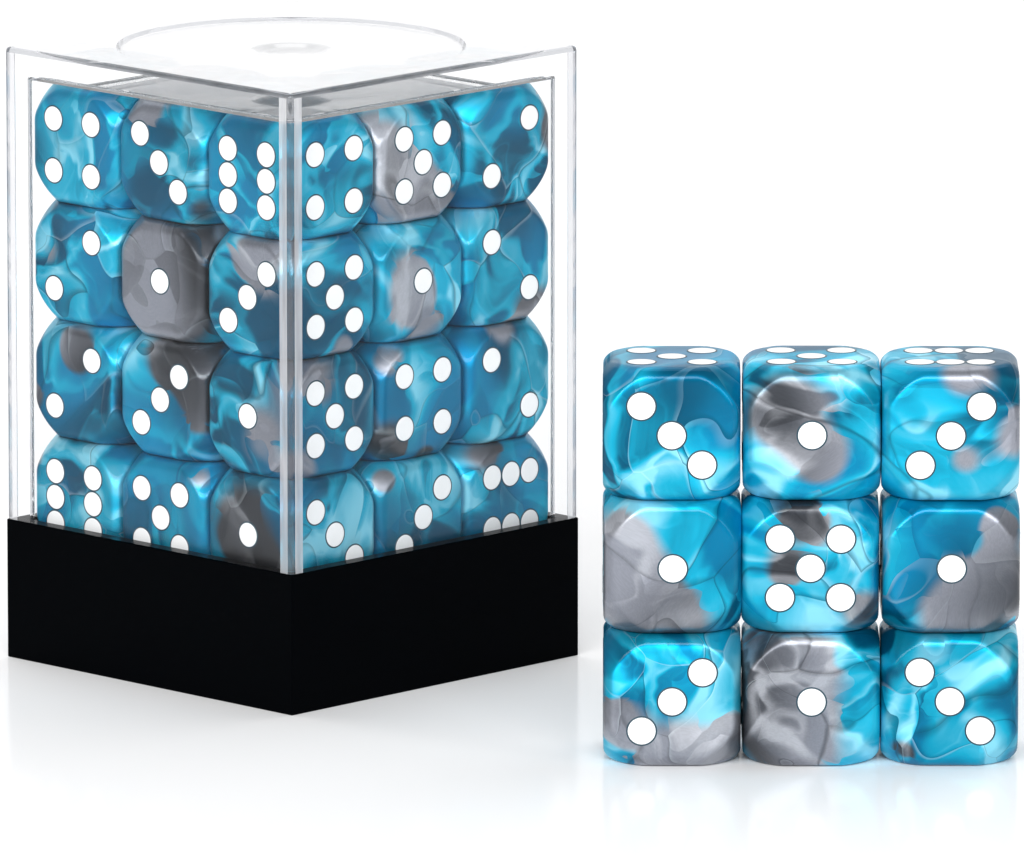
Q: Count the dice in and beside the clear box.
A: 29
